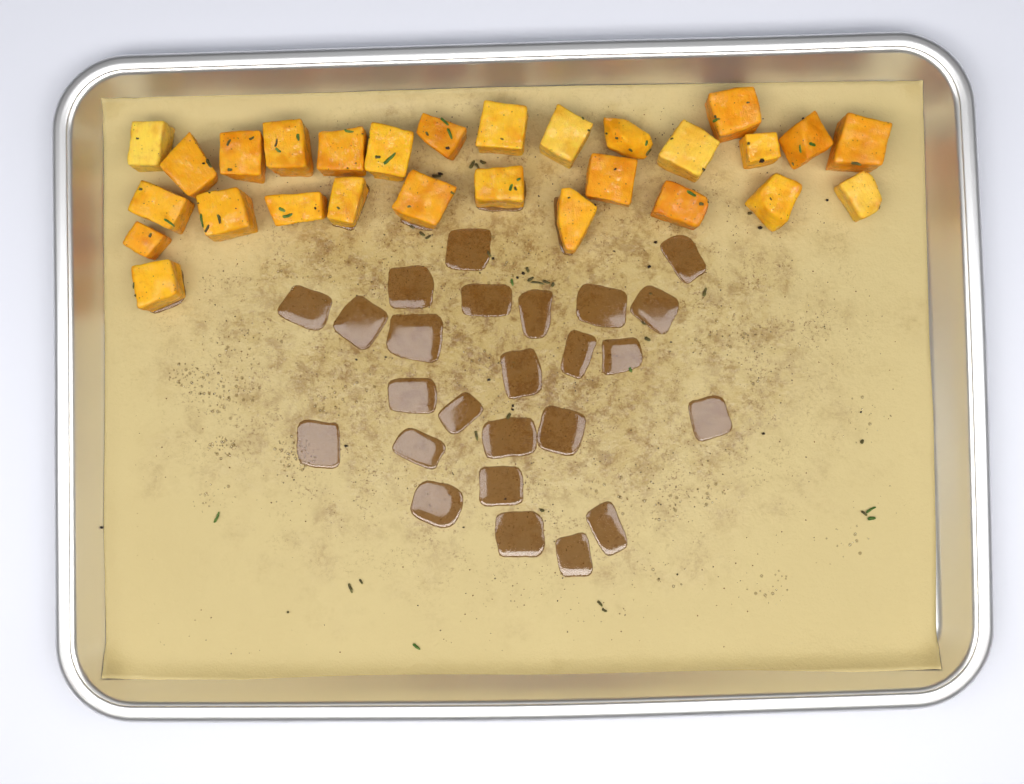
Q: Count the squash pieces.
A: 28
